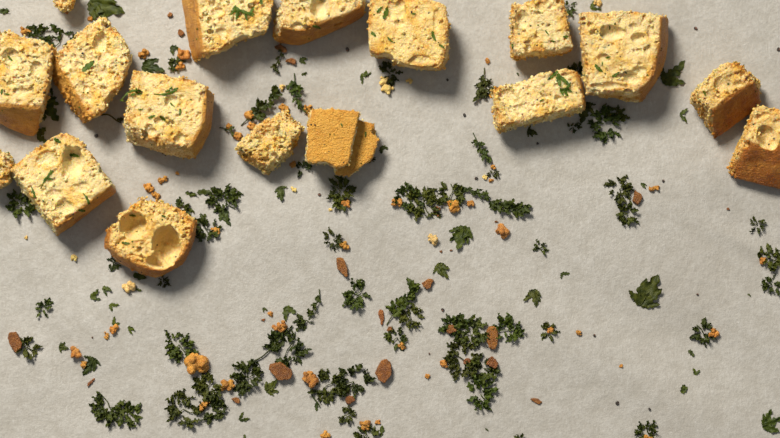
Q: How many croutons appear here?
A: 17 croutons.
